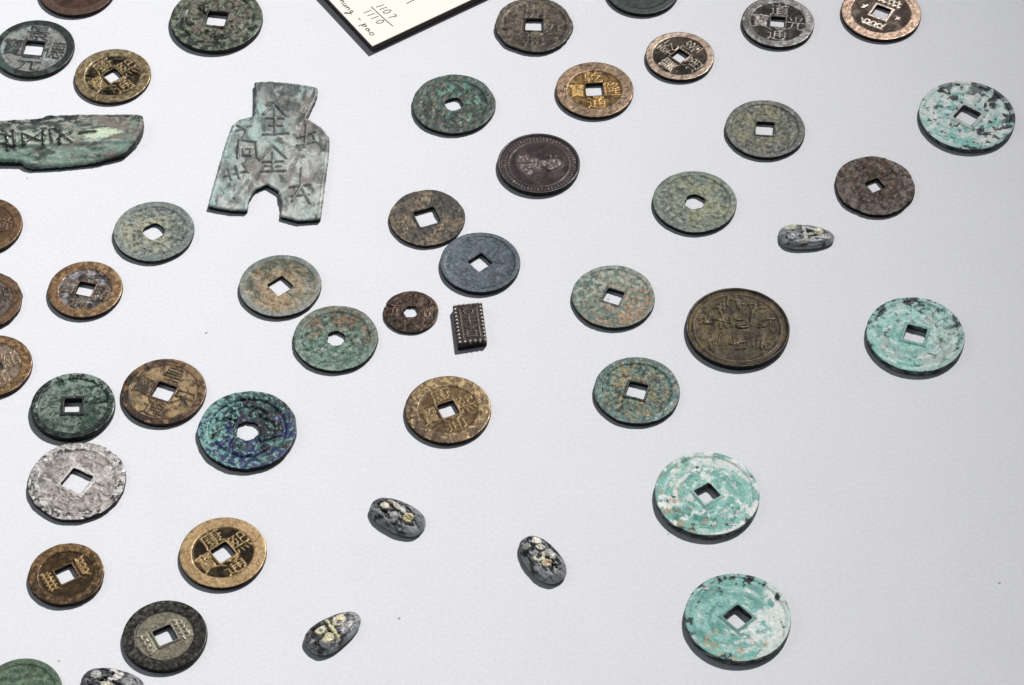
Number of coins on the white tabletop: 41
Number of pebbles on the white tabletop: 5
